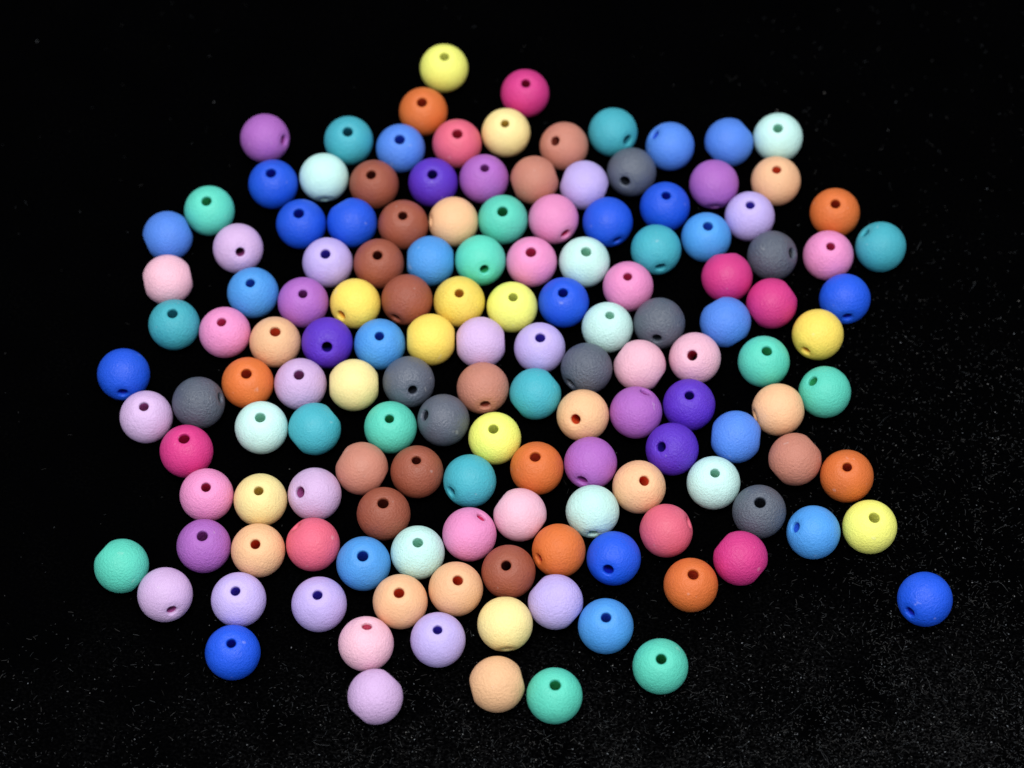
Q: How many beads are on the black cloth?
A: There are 144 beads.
